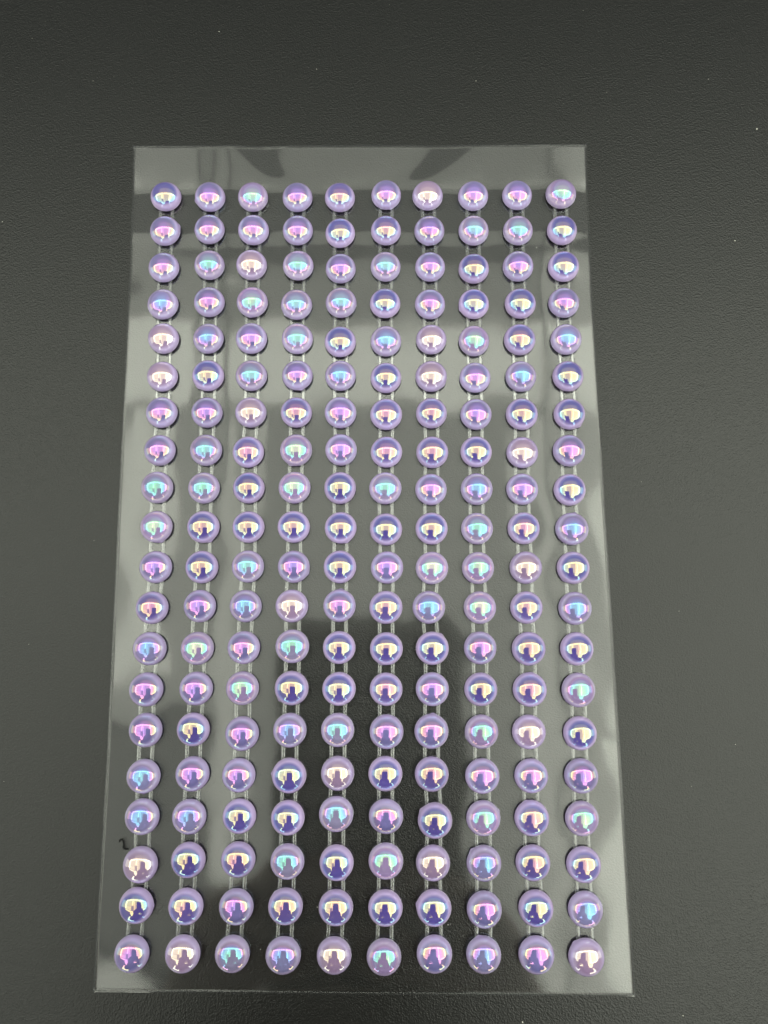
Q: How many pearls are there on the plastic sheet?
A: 200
